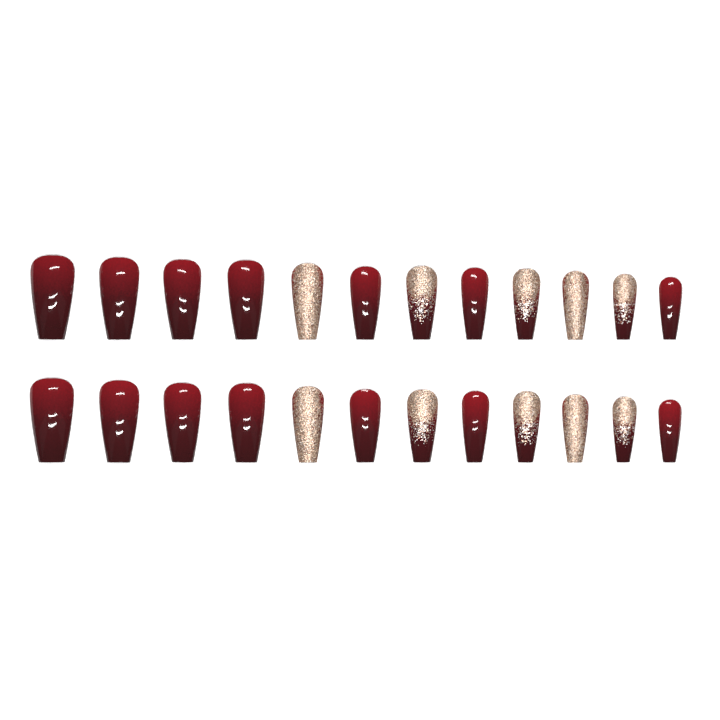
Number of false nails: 24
